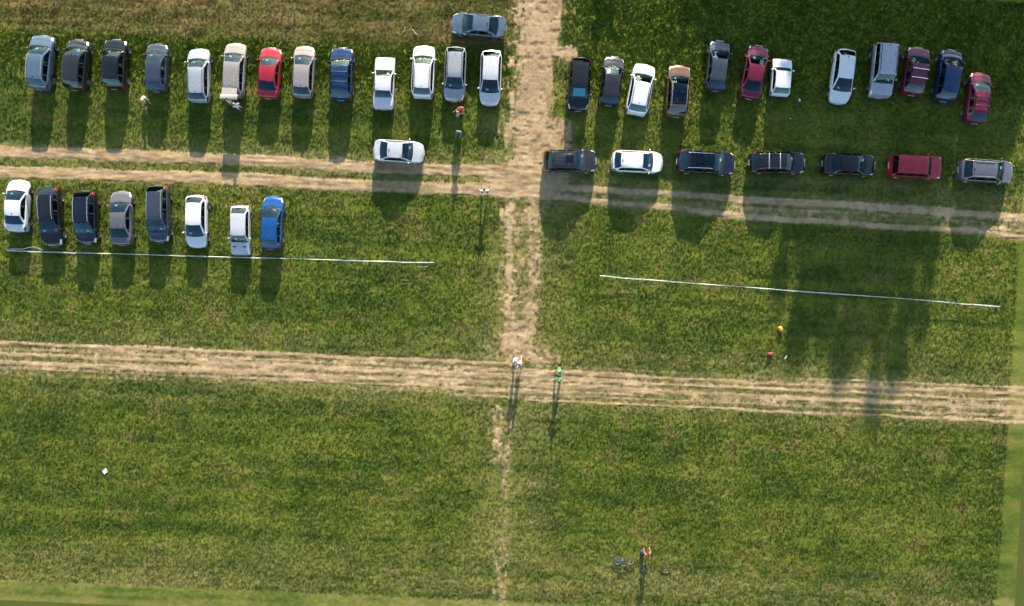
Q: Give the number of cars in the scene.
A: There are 42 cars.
